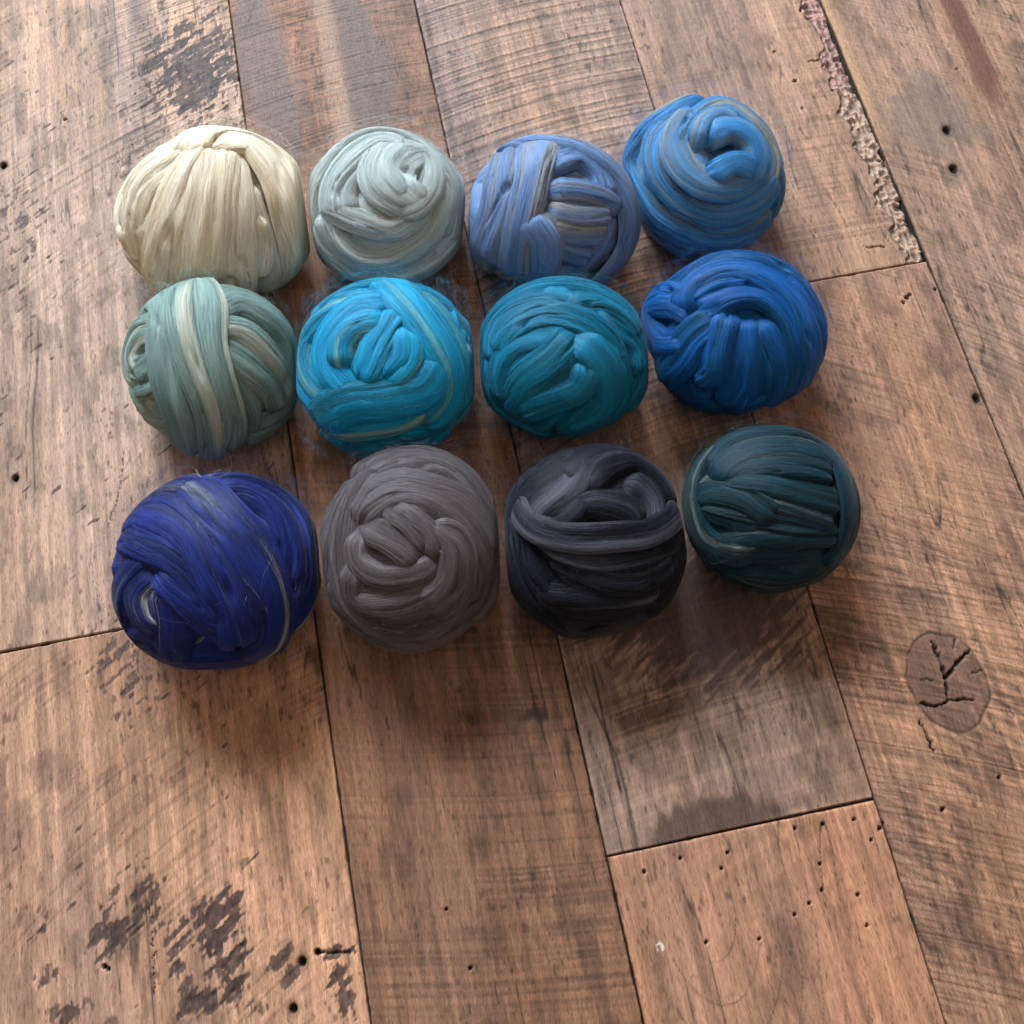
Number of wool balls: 12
